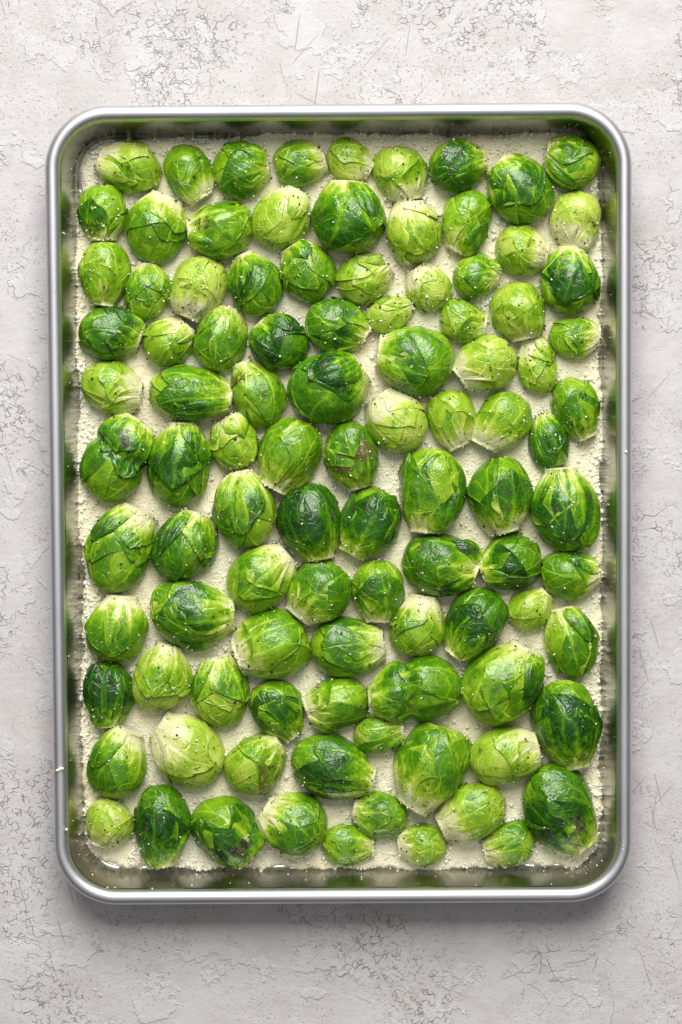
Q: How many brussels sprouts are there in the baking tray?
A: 100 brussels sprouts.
